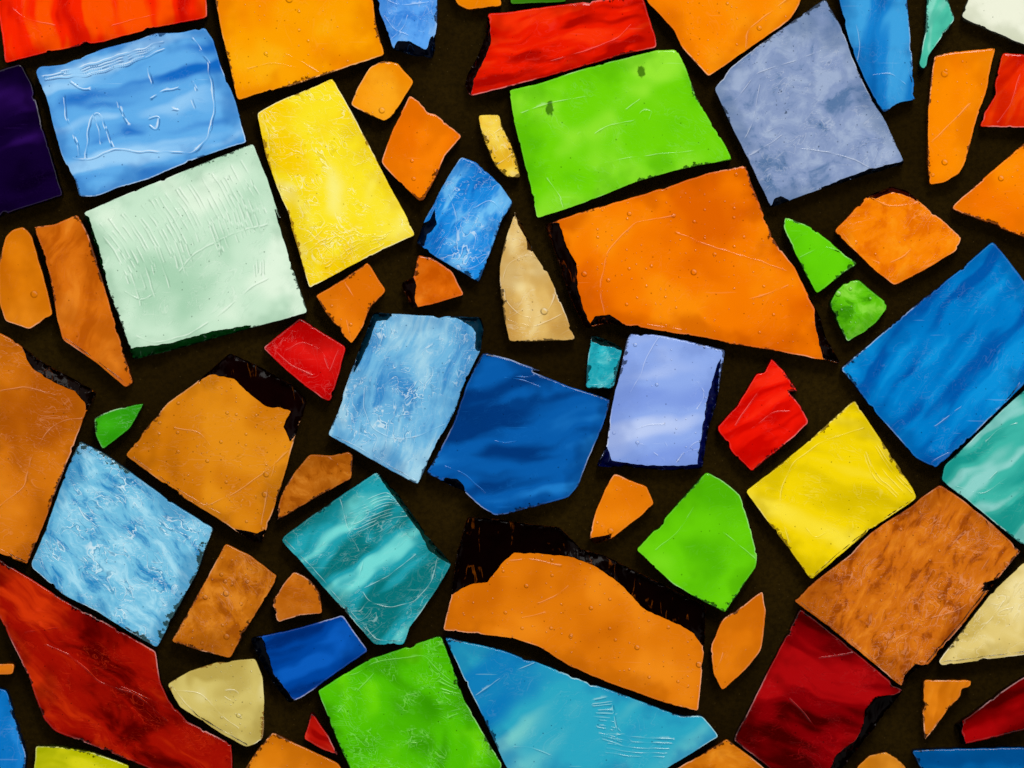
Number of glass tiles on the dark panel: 71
